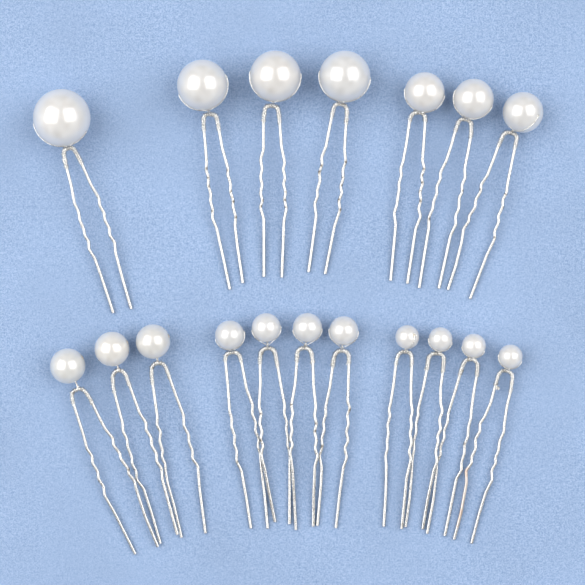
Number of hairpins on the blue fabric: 18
